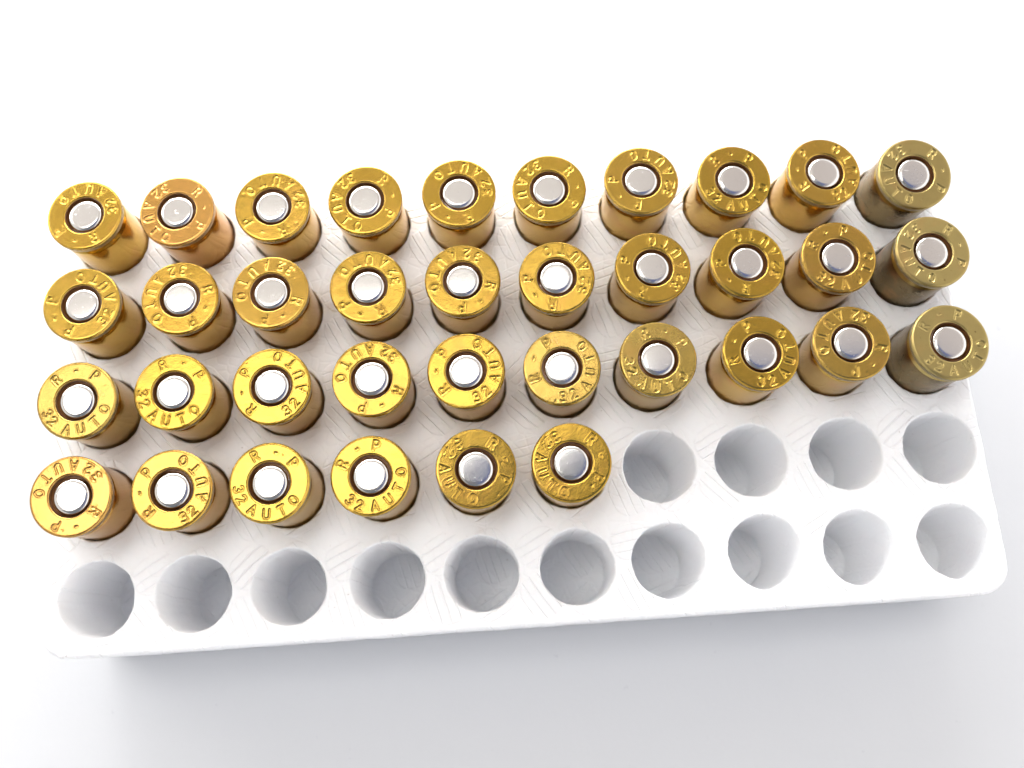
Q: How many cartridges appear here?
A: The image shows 36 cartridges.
